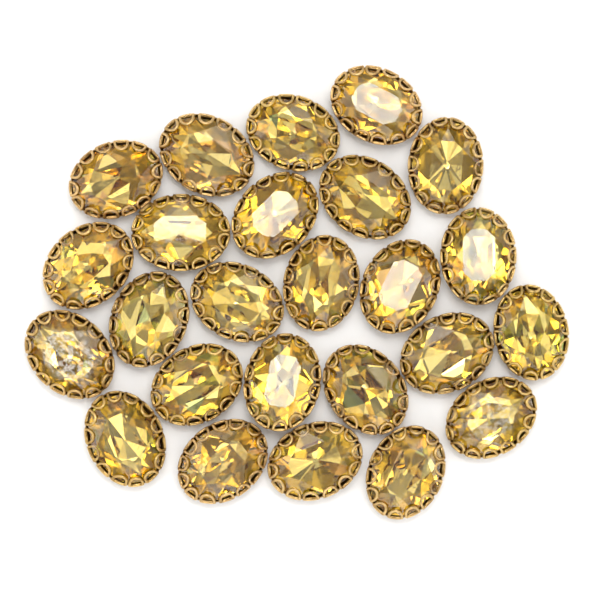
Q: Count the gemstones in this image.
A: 25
